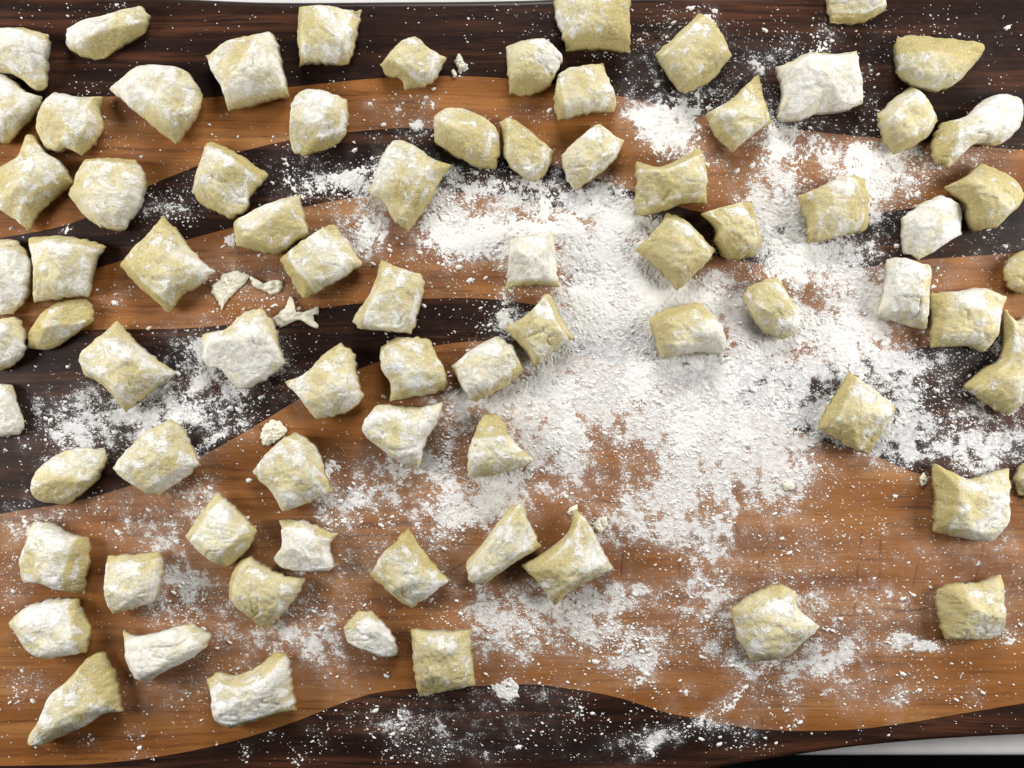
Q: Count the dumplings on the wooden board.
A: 78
